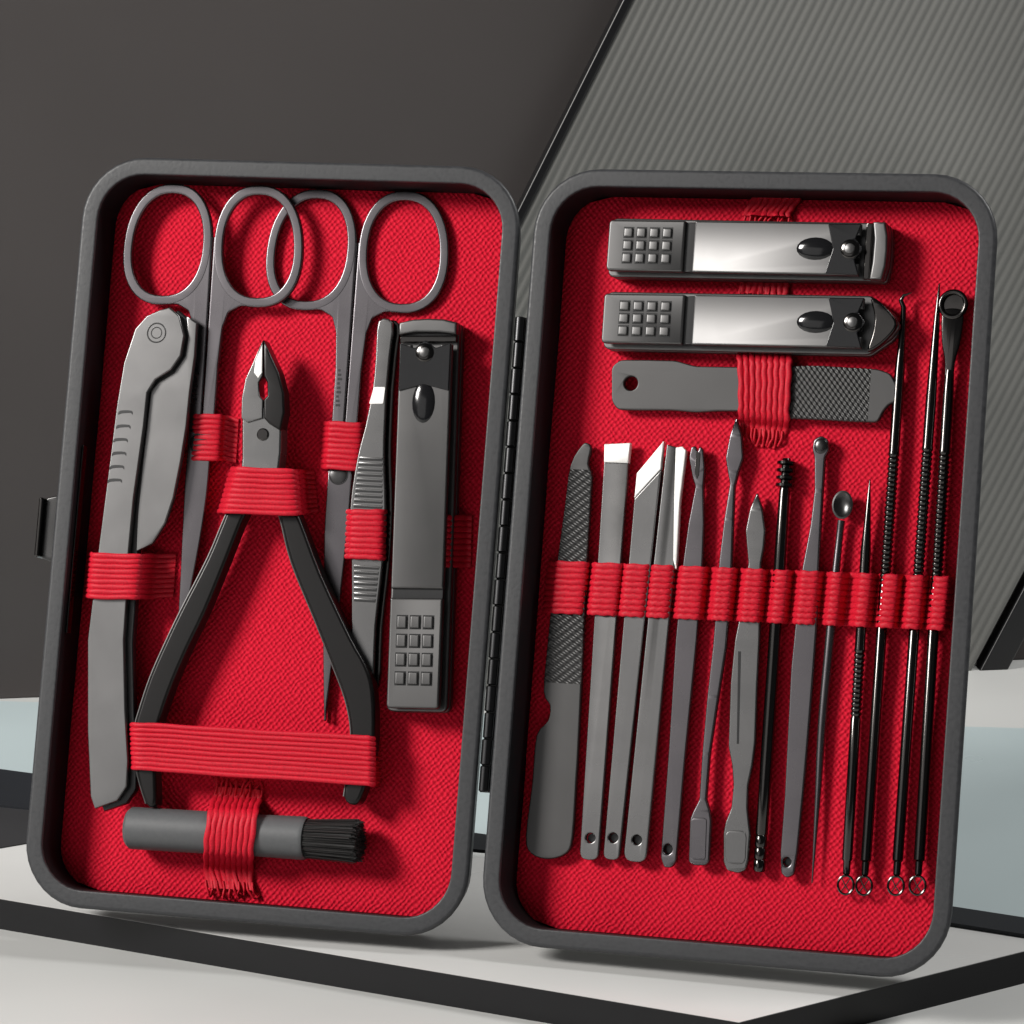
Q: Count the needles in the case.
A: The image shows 4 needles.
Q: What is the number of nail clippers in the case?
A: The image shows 3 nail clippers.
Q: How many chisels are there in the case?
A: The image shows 3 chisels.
